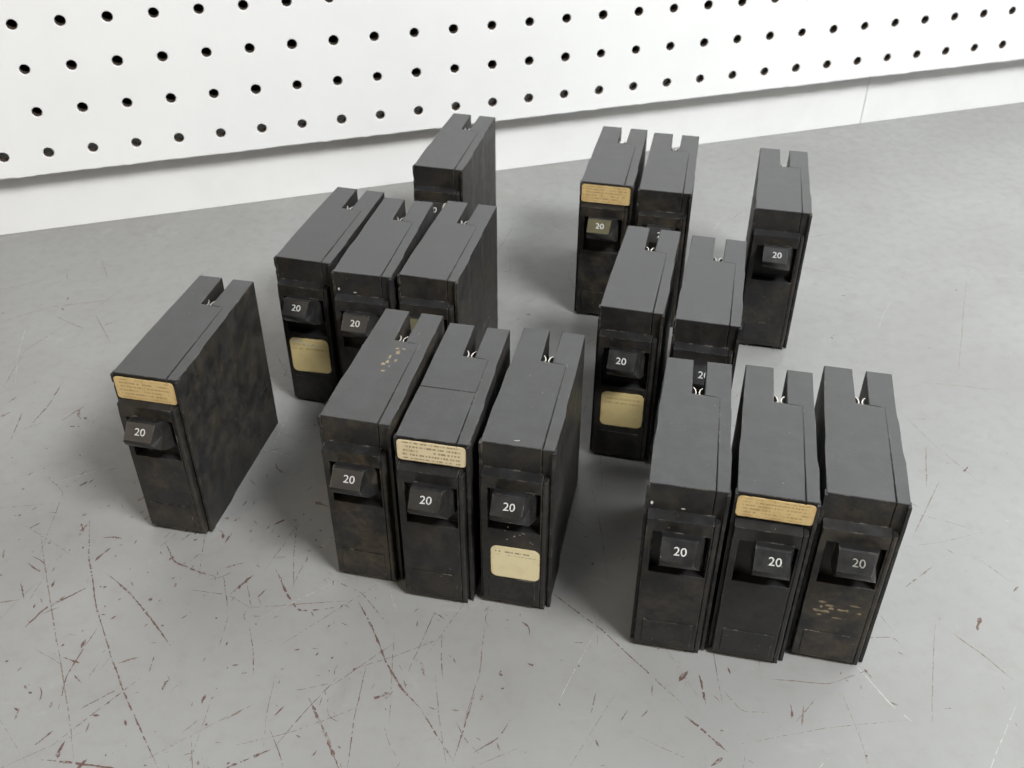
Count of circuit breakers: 16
